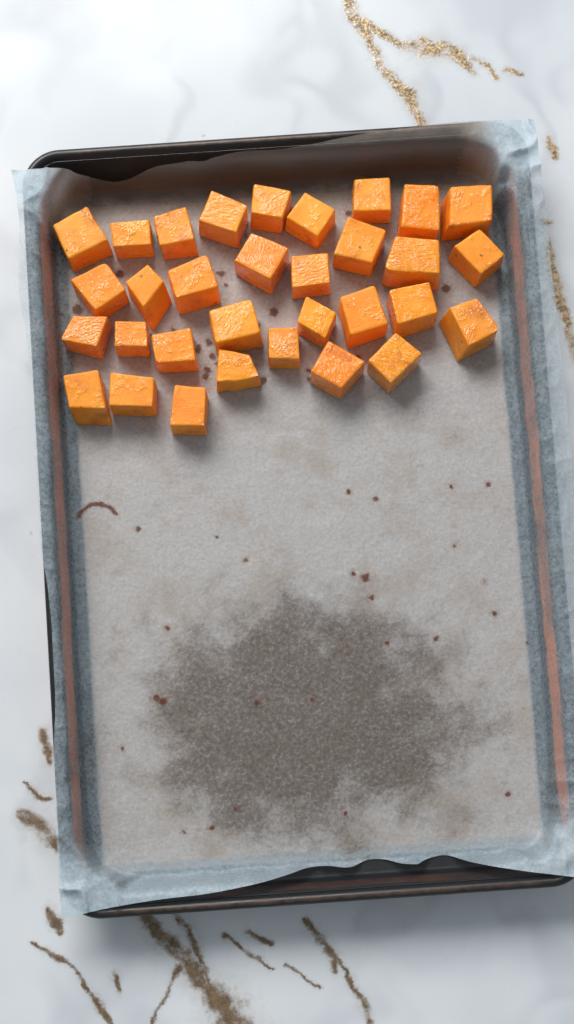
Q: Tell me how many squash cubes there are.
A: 32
